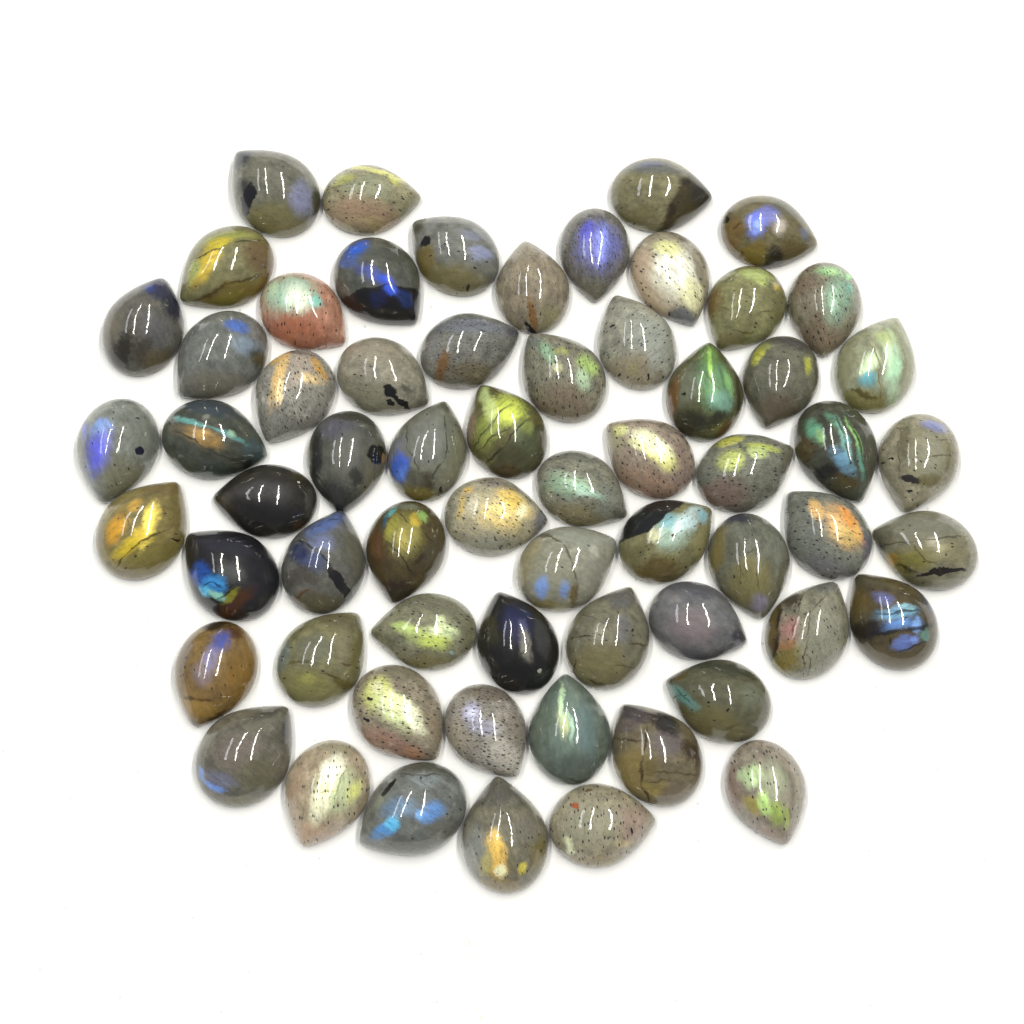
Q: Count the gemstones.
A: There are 63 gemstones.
